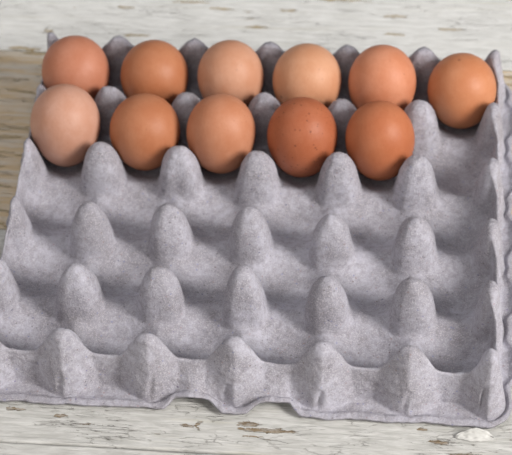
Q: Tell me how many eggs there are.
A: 11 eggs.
